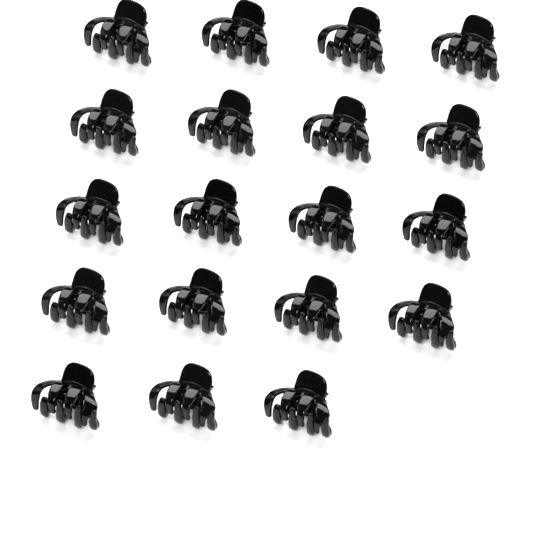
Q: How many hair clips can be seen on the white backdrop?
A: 19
